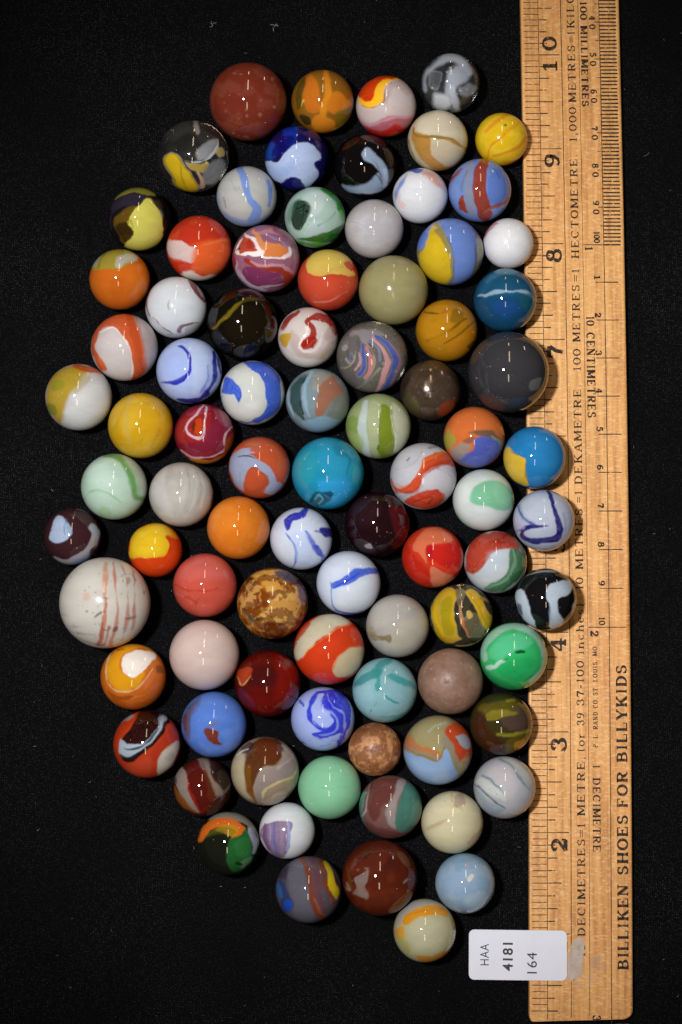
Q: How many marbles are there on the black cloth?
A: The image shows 86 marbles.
